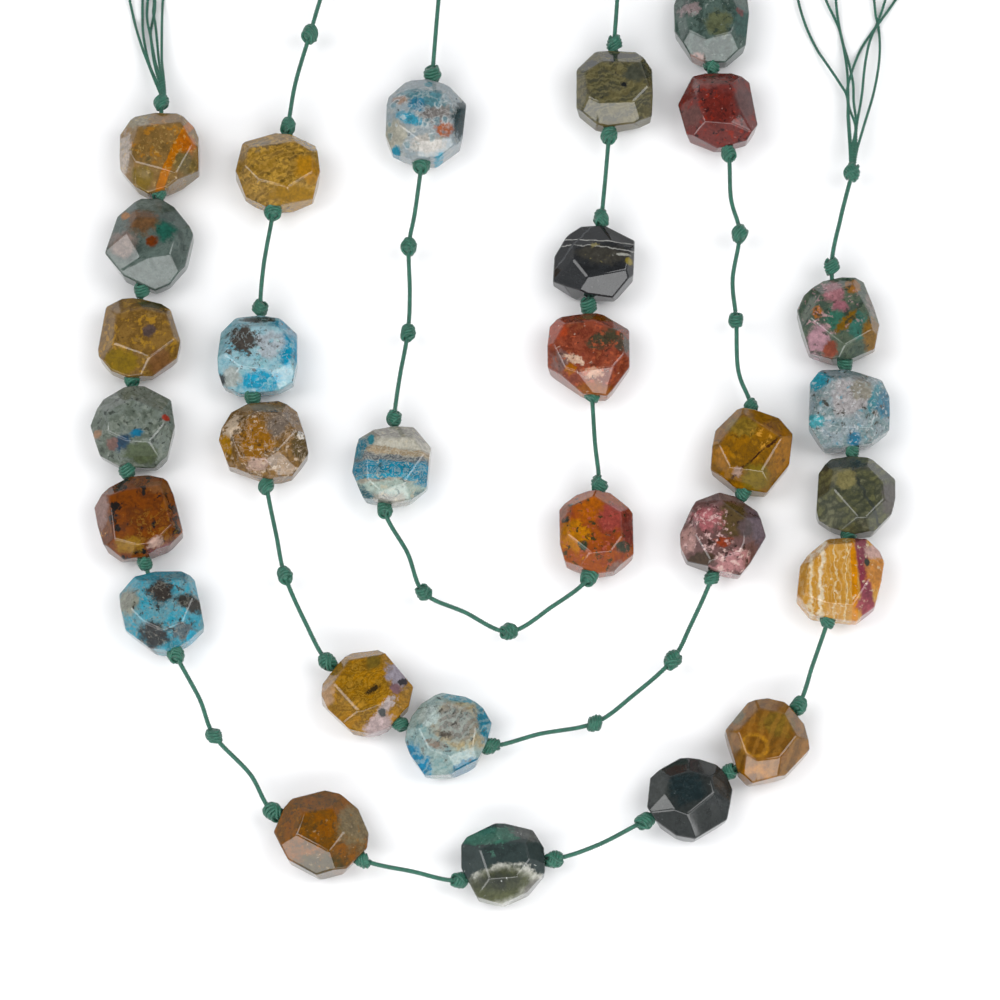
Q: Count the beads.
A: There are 29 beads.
